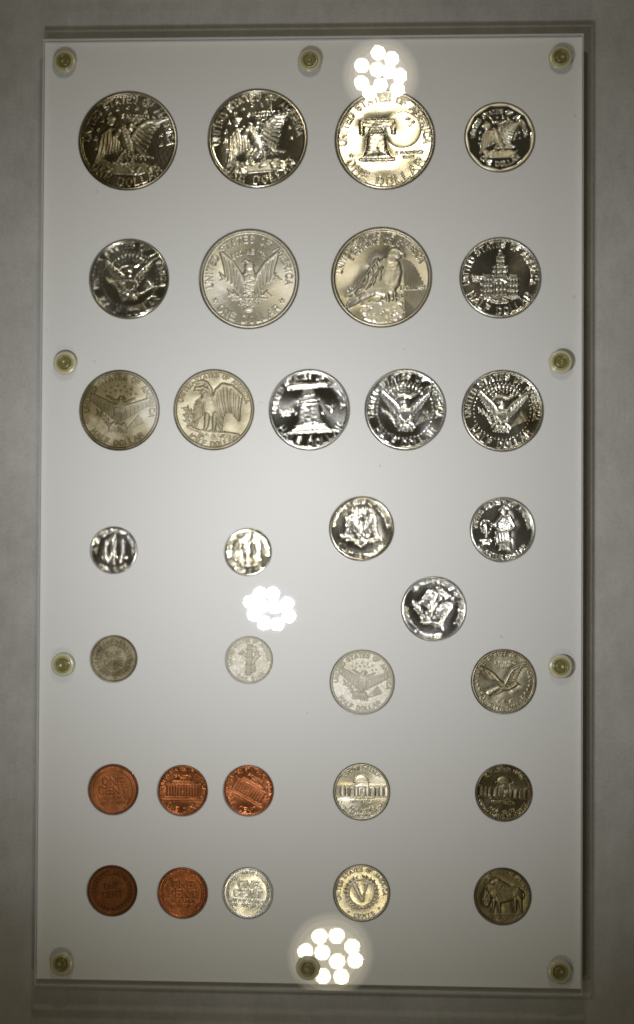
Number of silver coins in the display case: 27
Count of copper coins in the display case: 5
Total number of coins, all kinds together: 32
